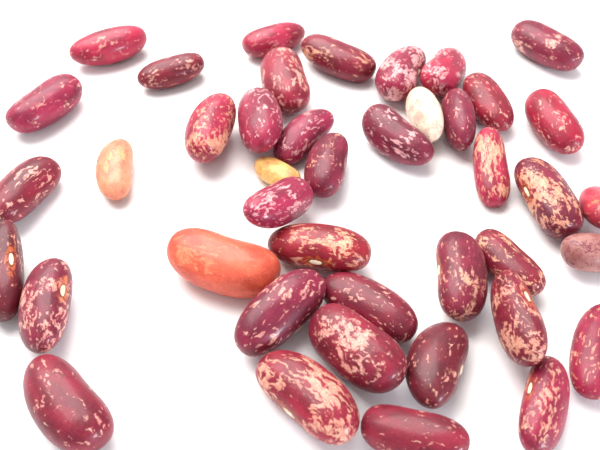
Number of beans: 42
